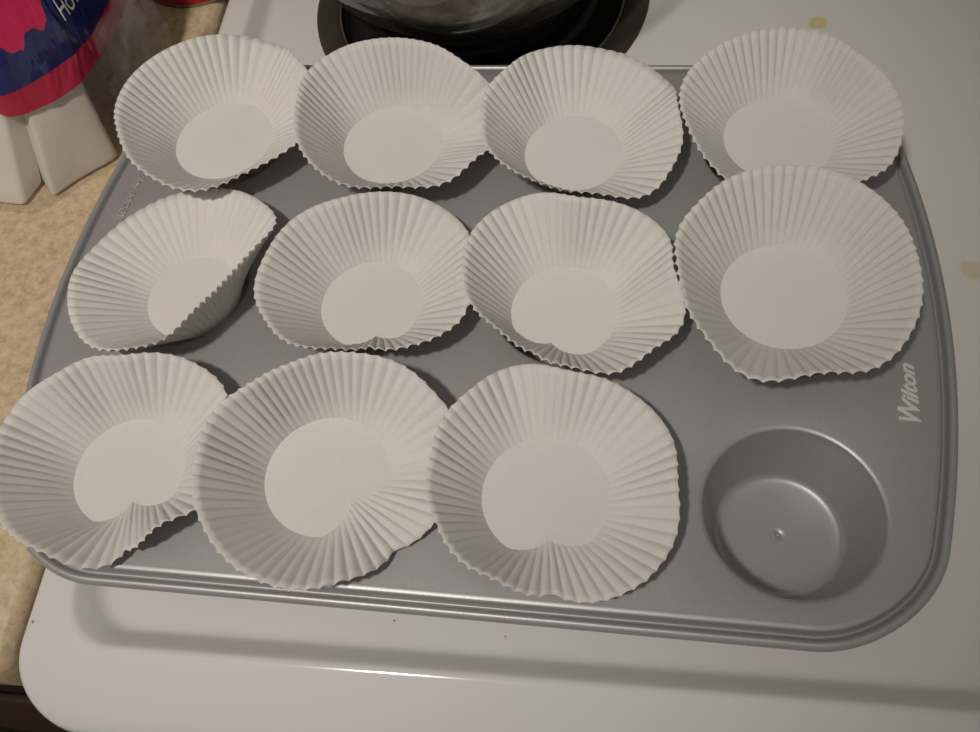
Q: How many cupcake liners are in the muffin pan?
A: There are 11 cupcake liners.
